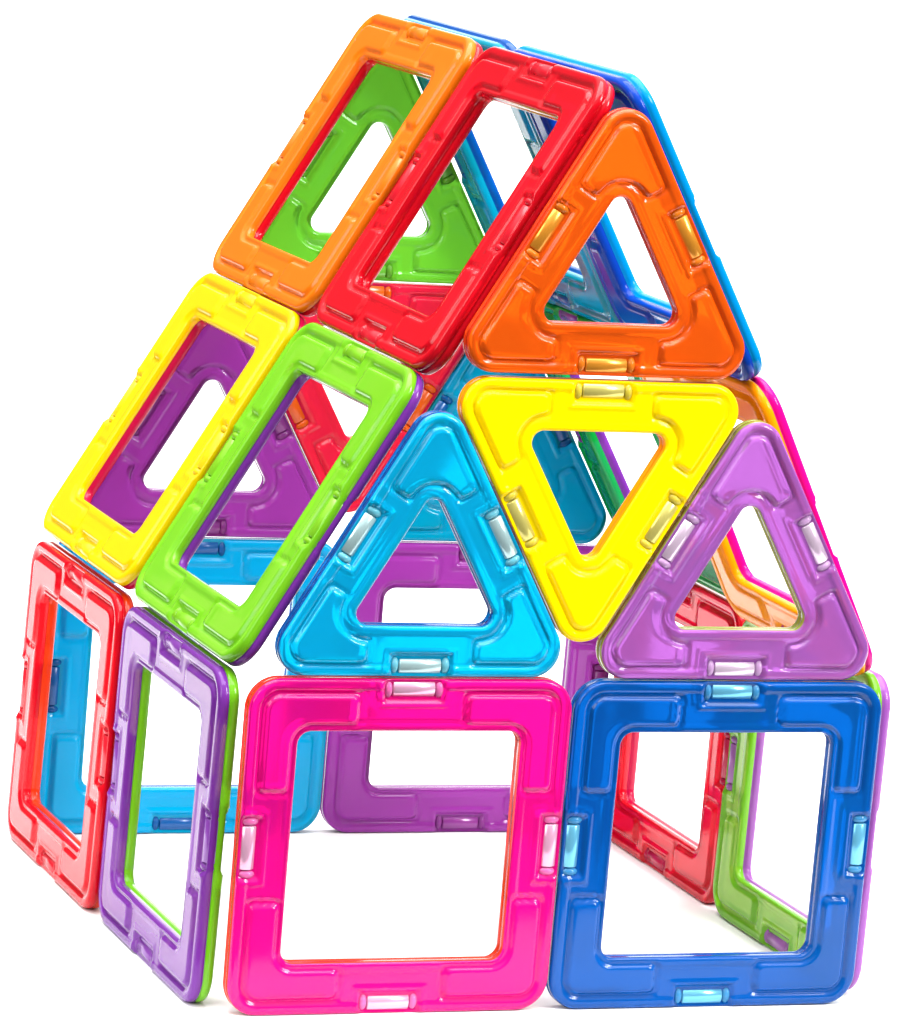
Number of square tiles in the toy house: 16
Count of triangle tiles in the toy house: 8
